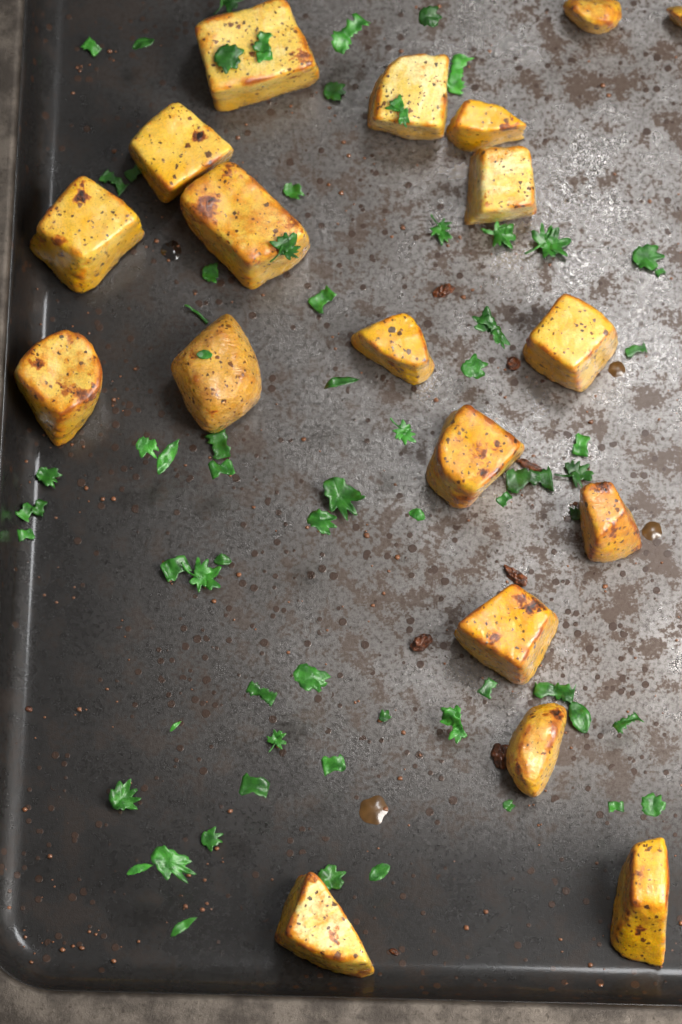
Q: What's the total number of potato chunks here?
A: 19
